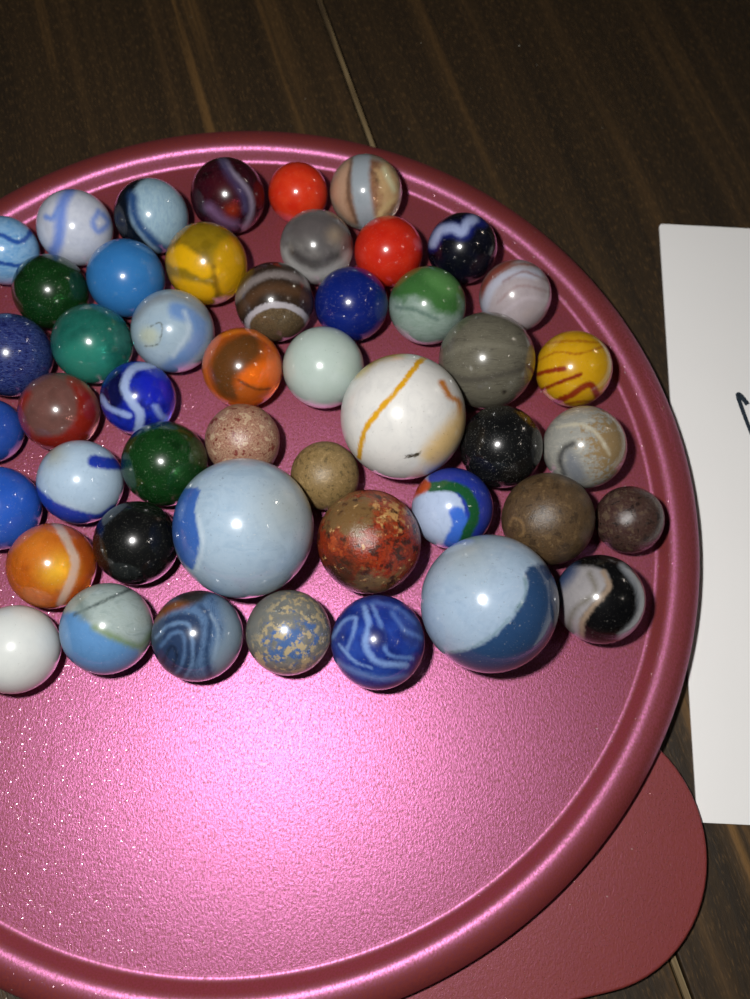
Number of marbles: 48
